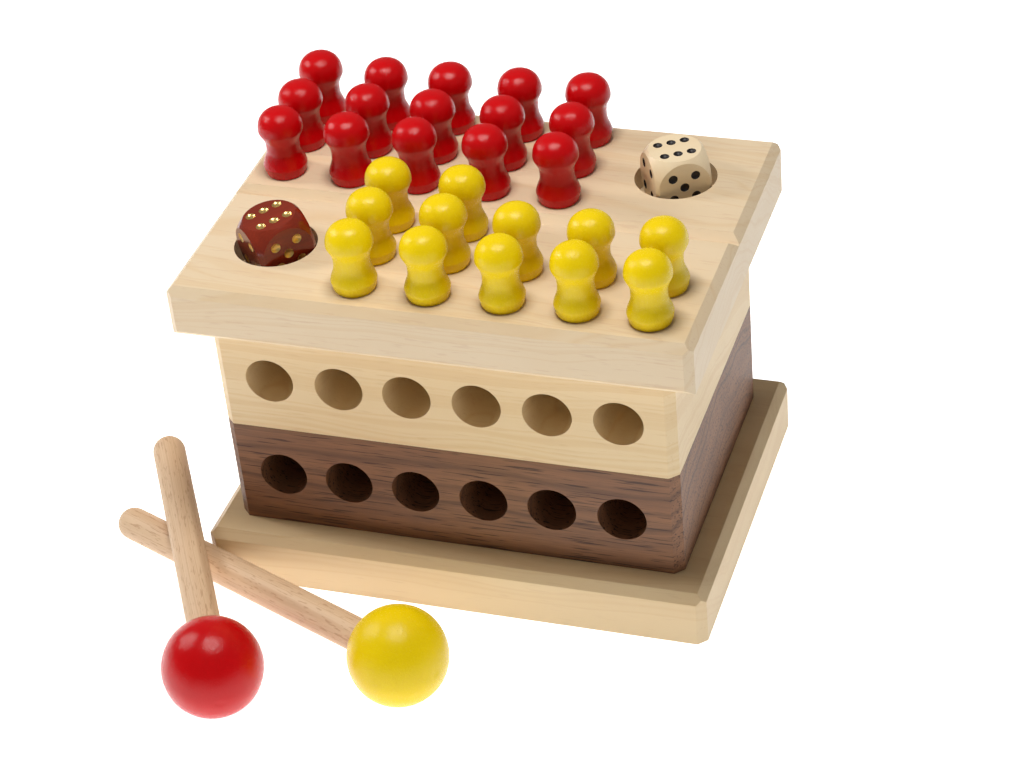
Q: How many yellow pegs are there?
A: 12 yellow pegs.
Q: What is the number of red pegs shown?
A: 15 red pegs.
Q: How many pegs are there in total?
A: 27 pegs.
